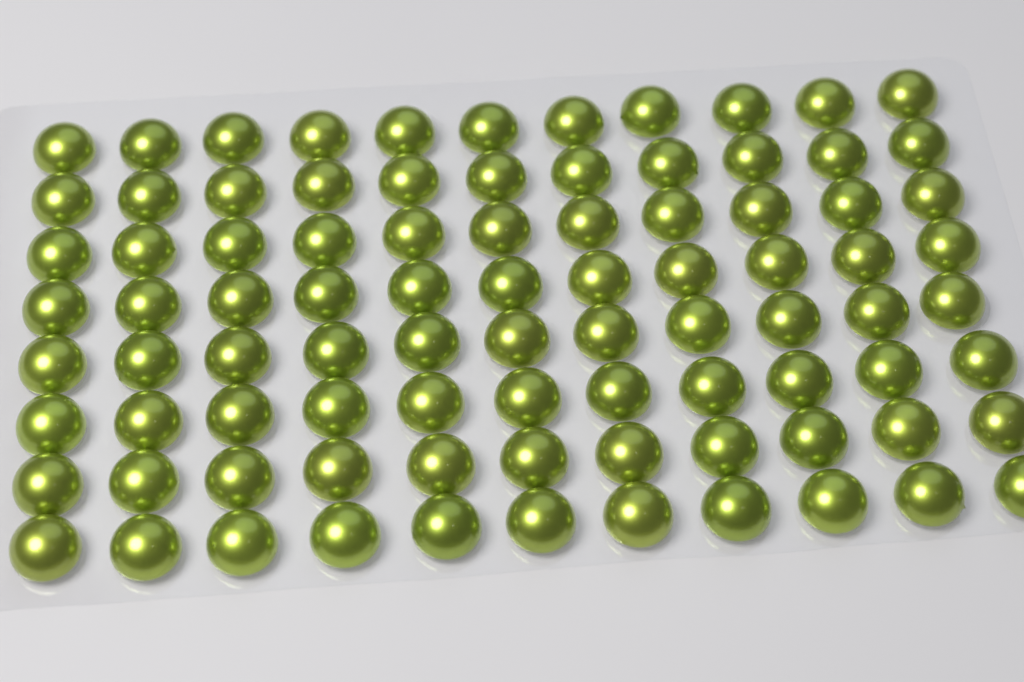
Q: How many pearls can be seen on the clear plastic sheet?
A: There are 88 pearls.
